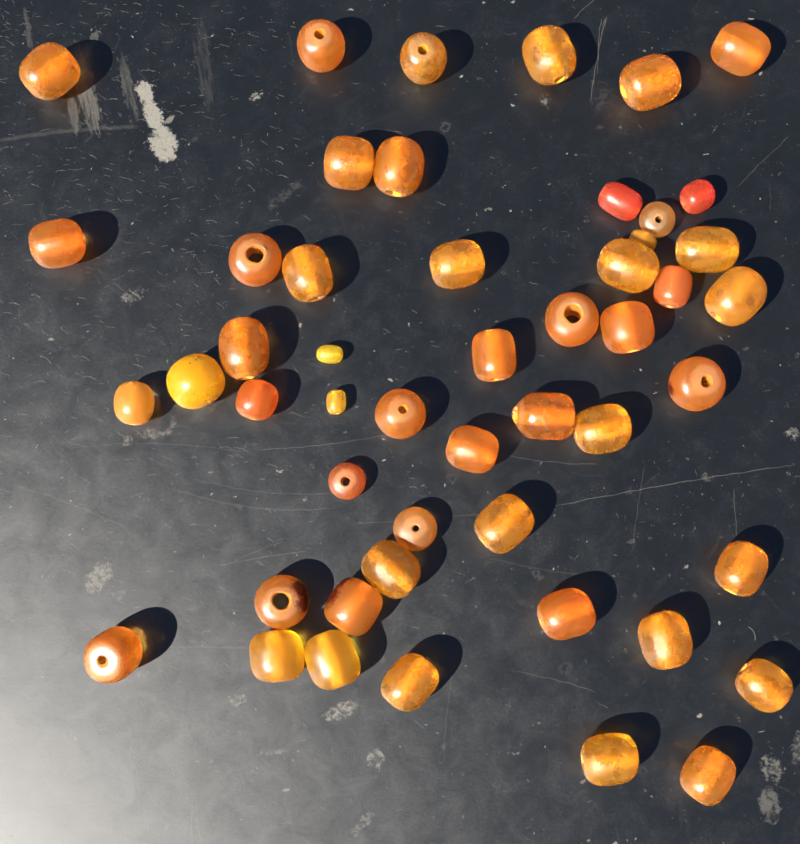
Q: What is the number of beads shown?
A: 50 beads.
